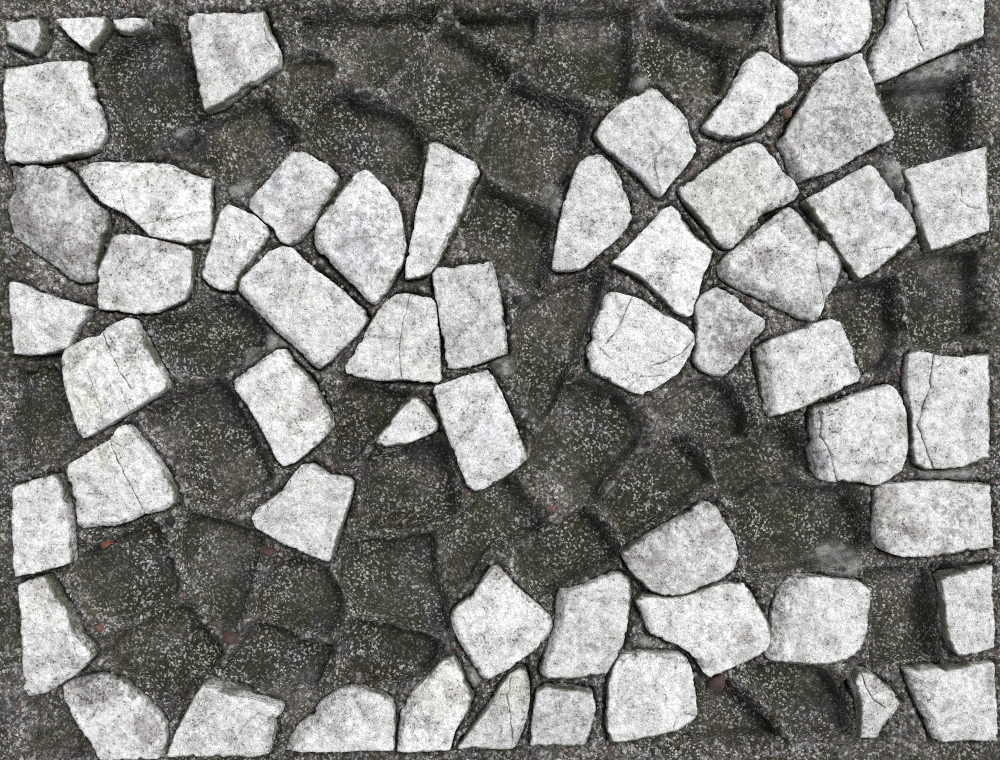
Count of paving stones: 56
